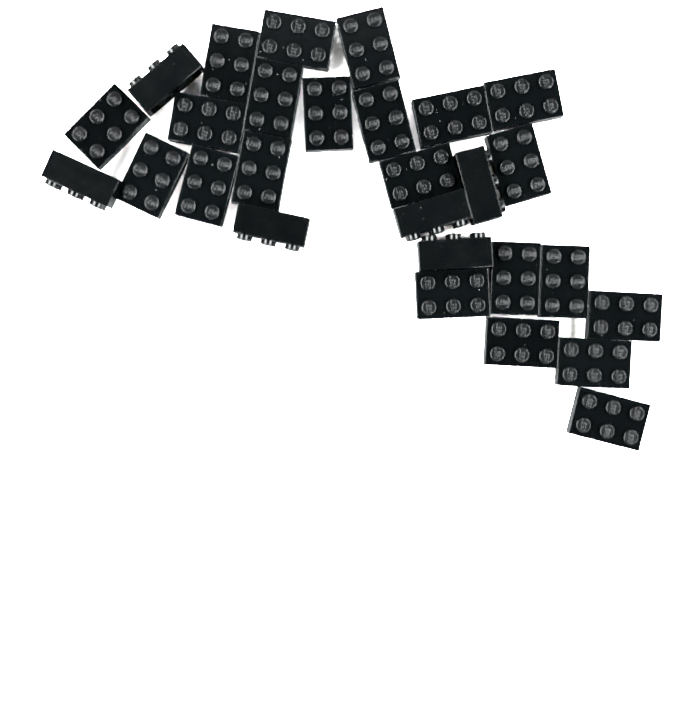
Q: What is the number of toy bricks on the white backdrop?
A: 28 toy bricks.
